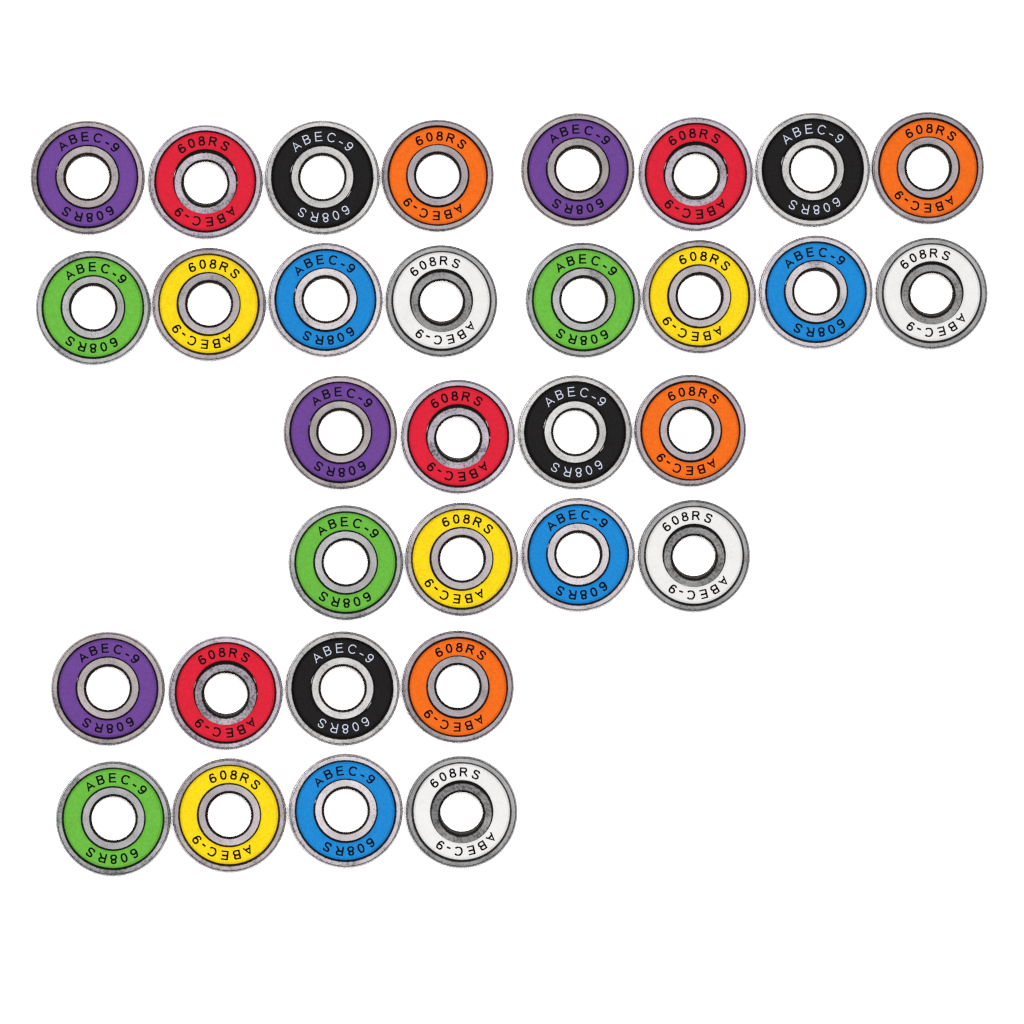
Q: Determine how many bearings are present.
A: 32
